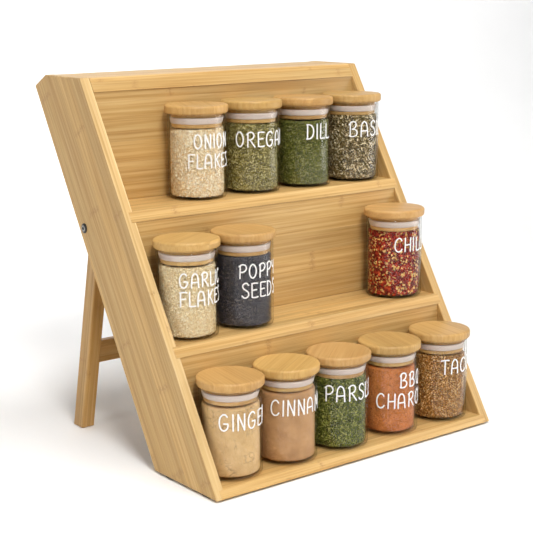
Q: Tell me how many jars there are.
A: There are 12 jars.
